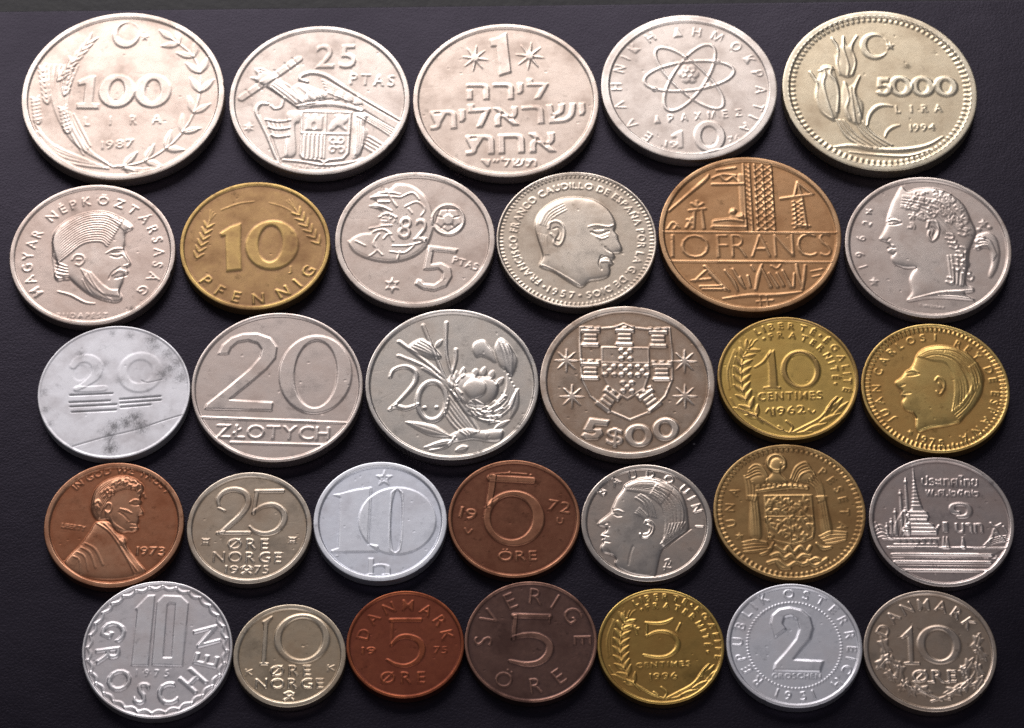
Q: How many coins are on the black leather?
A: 31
